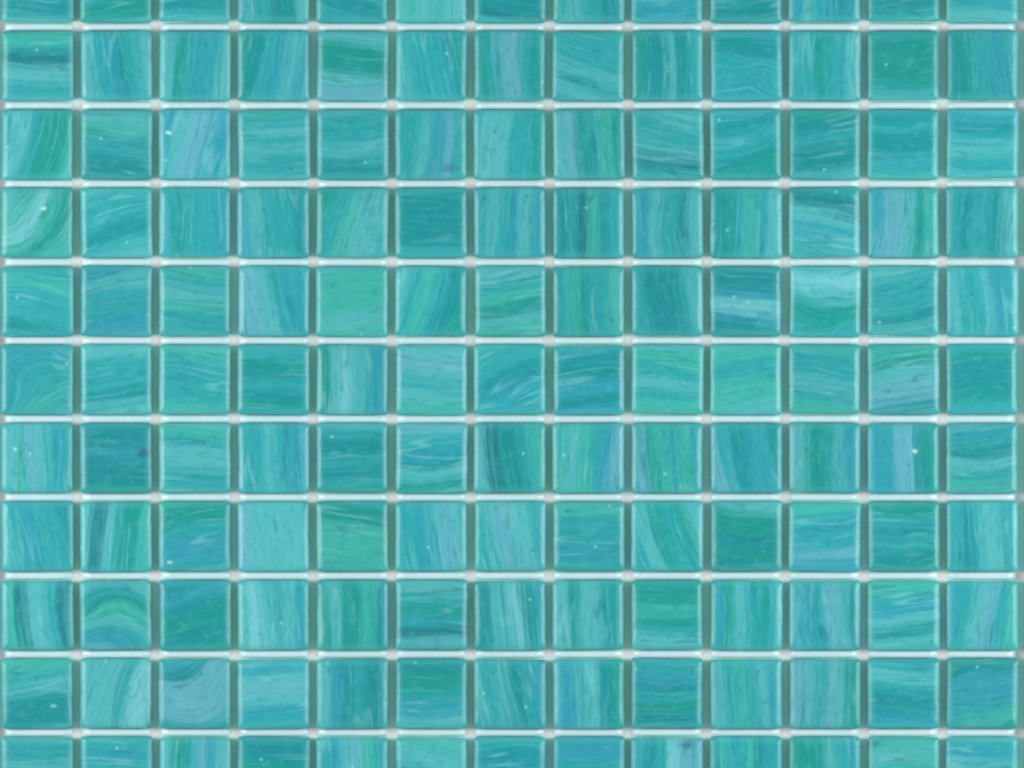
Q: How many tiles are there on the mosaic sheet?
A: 143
